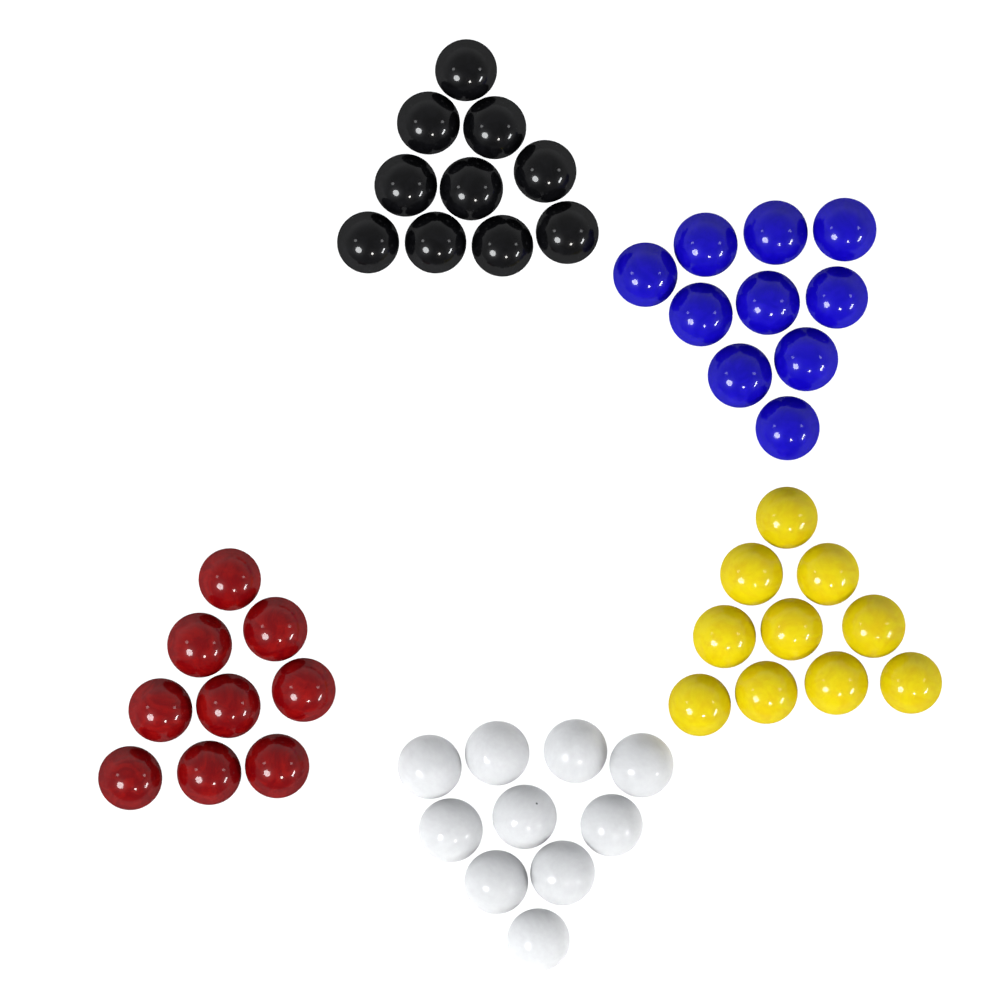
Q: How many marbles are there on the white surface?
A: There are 49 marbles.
